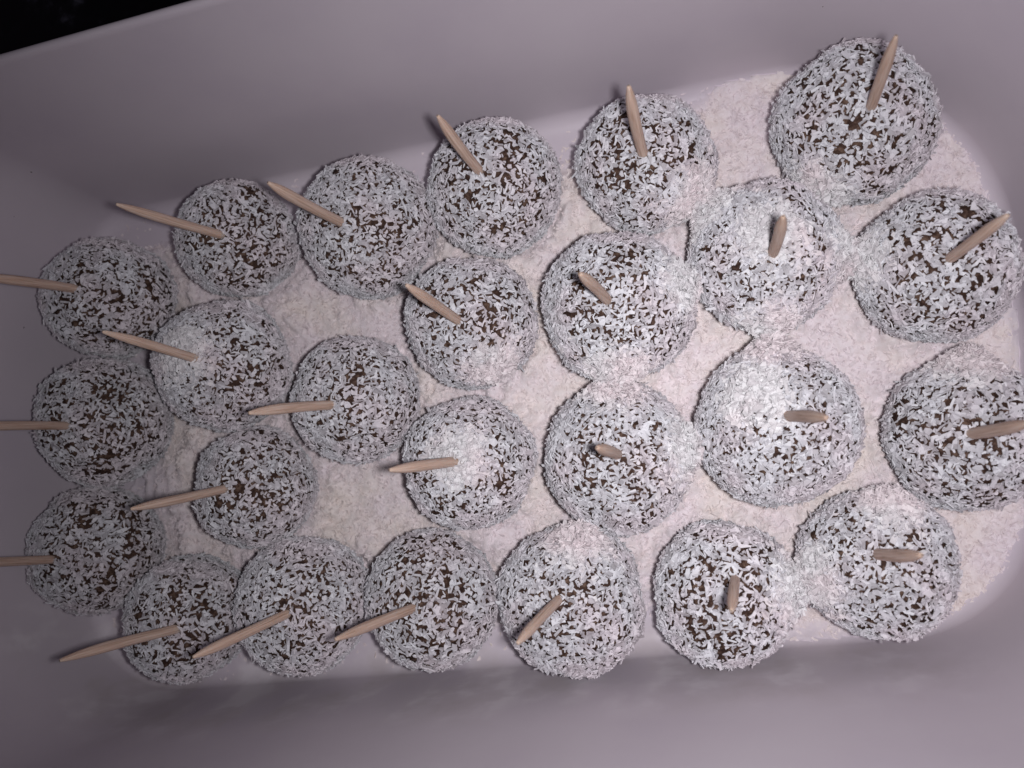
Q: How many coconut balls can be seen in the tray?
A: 25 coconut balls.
